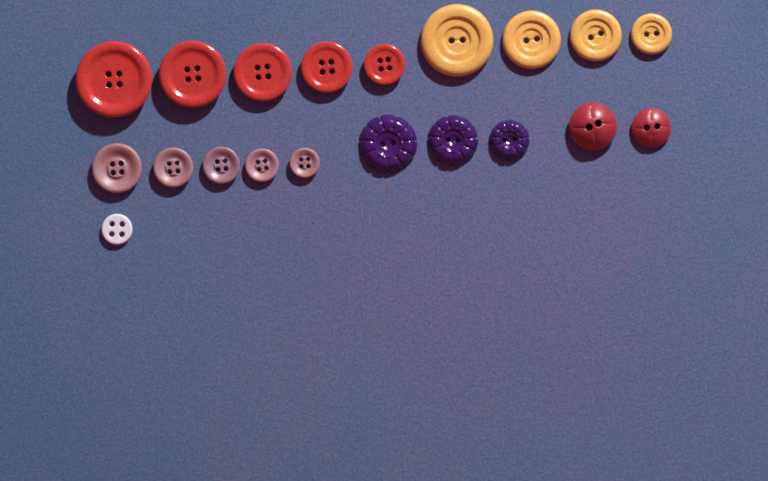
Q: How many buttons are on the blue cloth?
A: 20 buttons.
